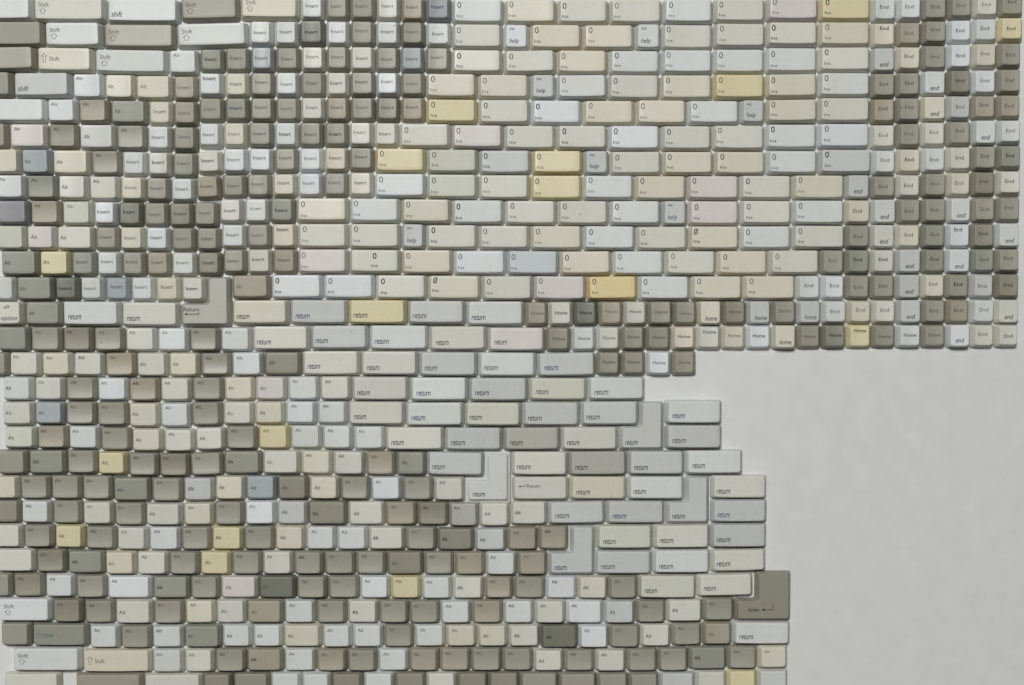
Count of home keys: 32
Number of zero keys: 106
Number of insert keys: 106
